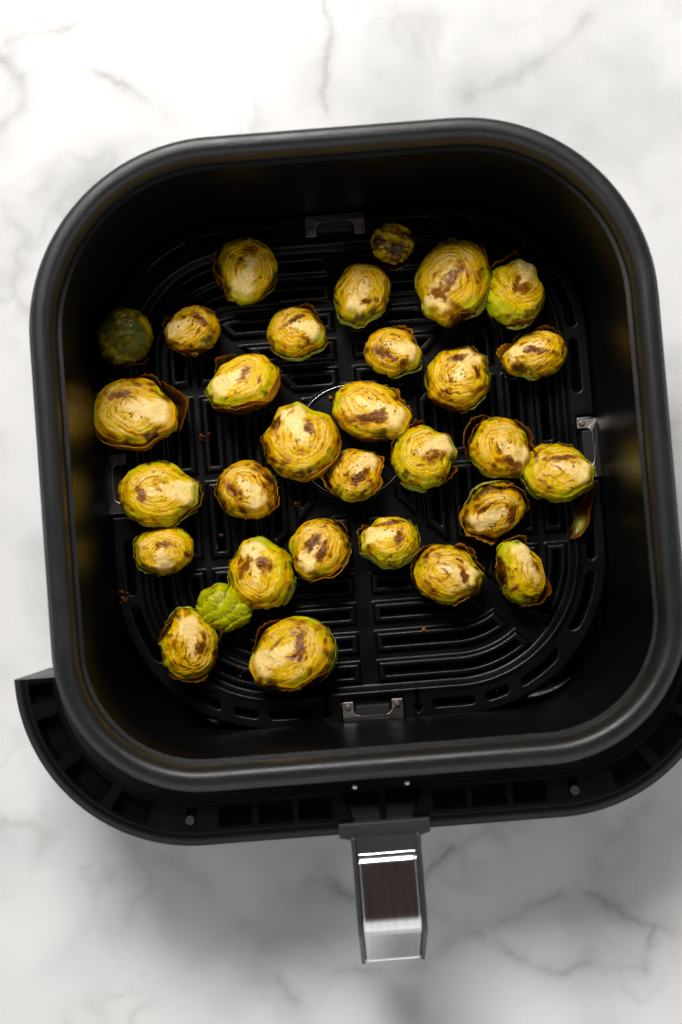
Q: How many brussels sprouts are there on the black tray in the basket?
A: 31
